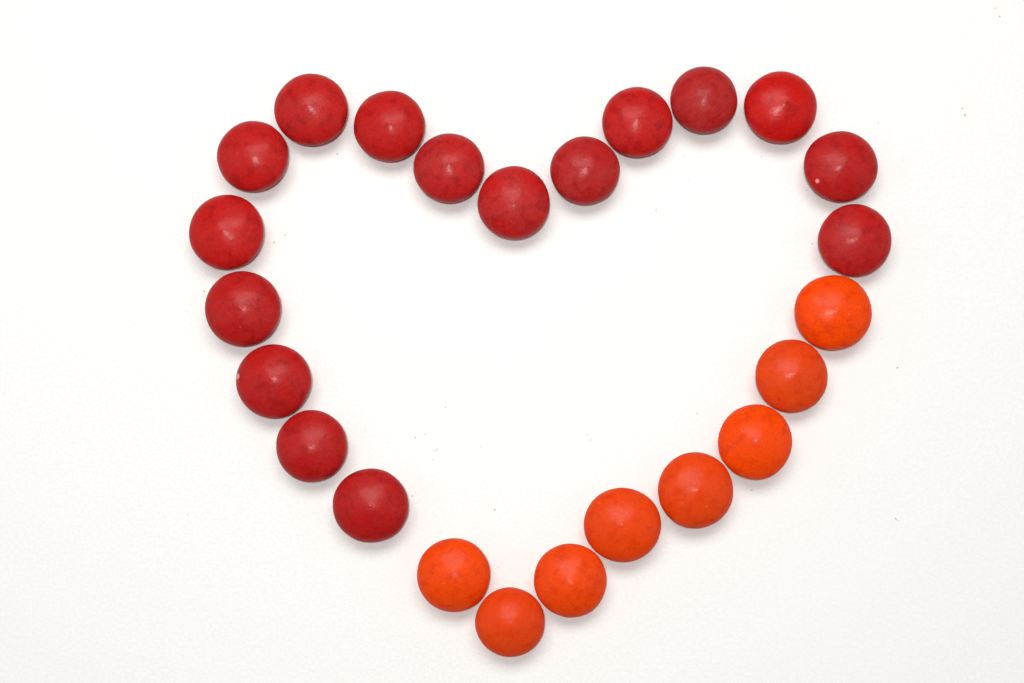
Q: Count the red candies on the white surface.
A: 16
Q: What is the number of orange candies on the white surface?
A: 8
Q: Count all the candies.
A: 24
